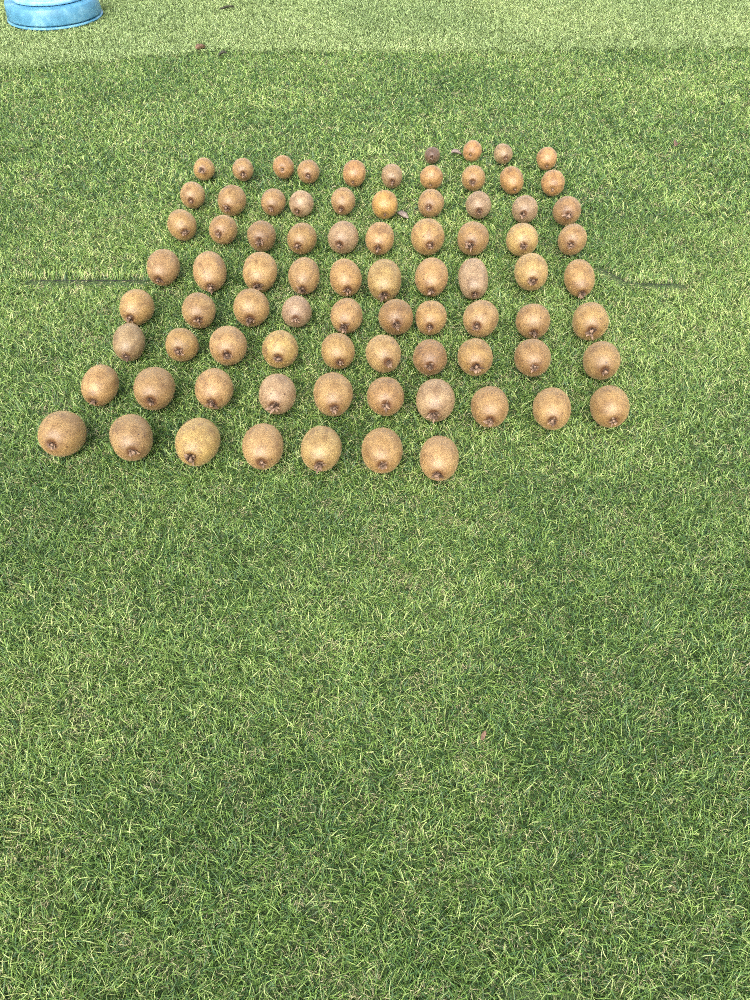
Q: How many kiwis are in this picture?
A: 81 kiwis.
